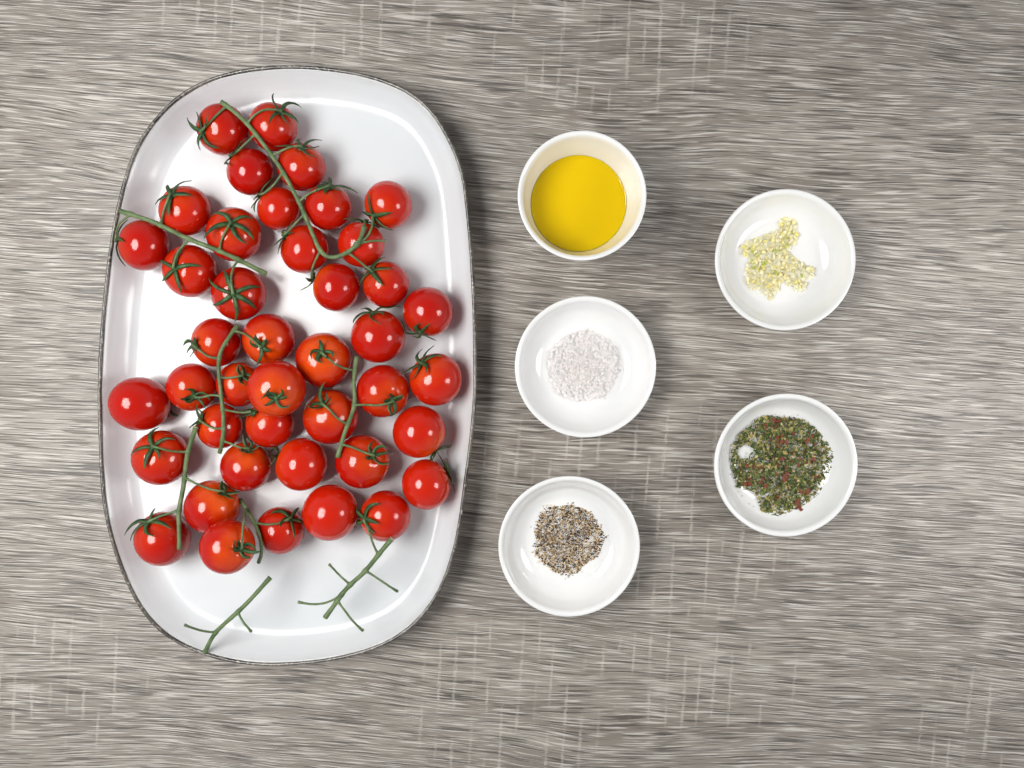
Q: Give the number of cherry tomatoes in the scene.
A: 42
